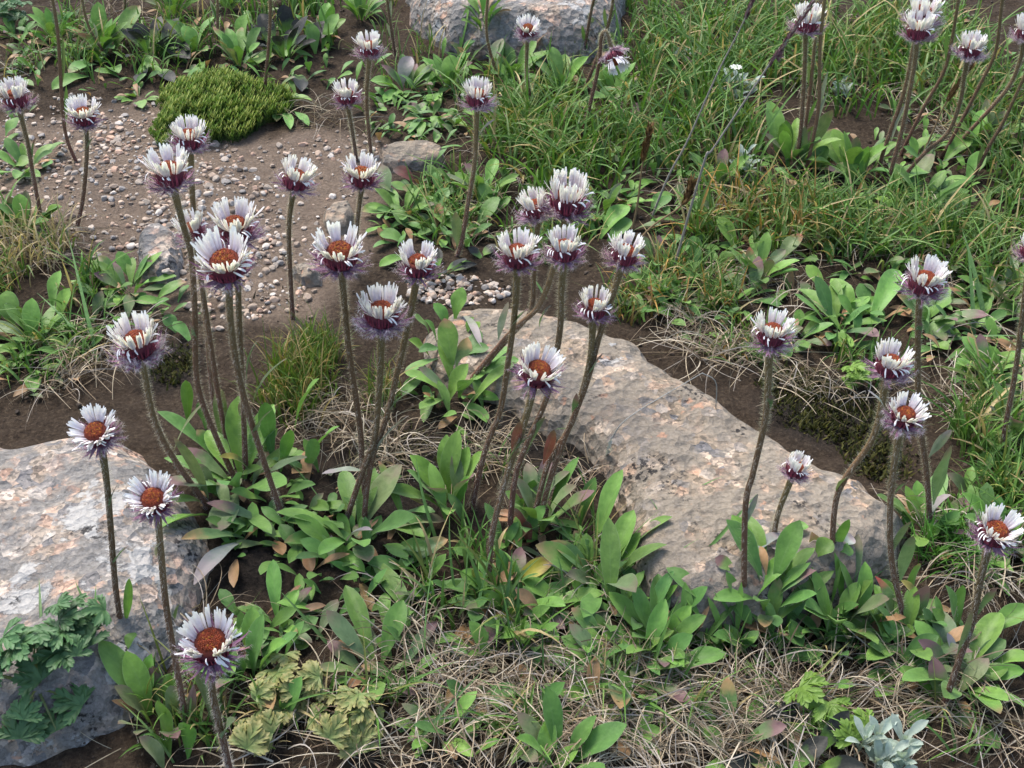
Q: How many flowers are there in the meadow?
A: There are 40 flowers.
